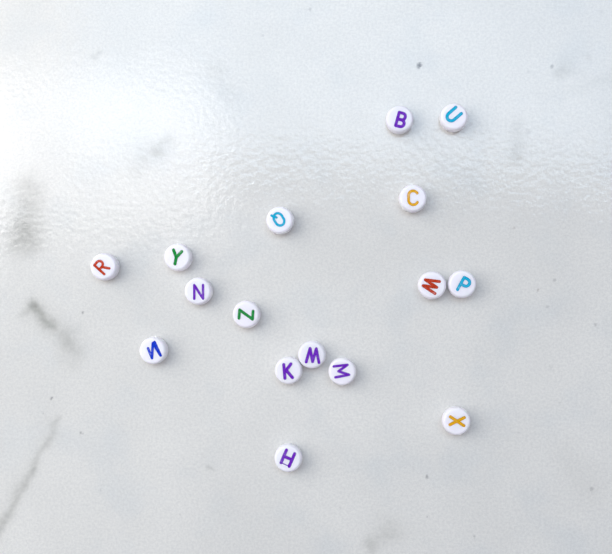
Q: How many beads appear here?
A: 16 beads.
